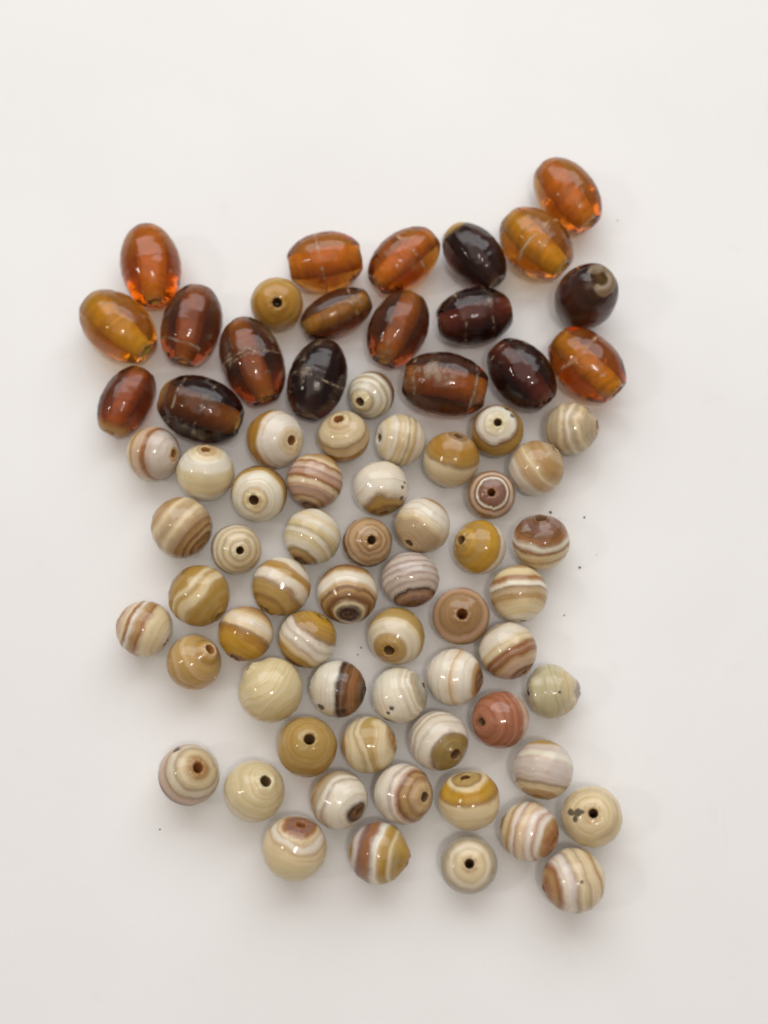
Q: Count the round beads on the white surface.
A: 55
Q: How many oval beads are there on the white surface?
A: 19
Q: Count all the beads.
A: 74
